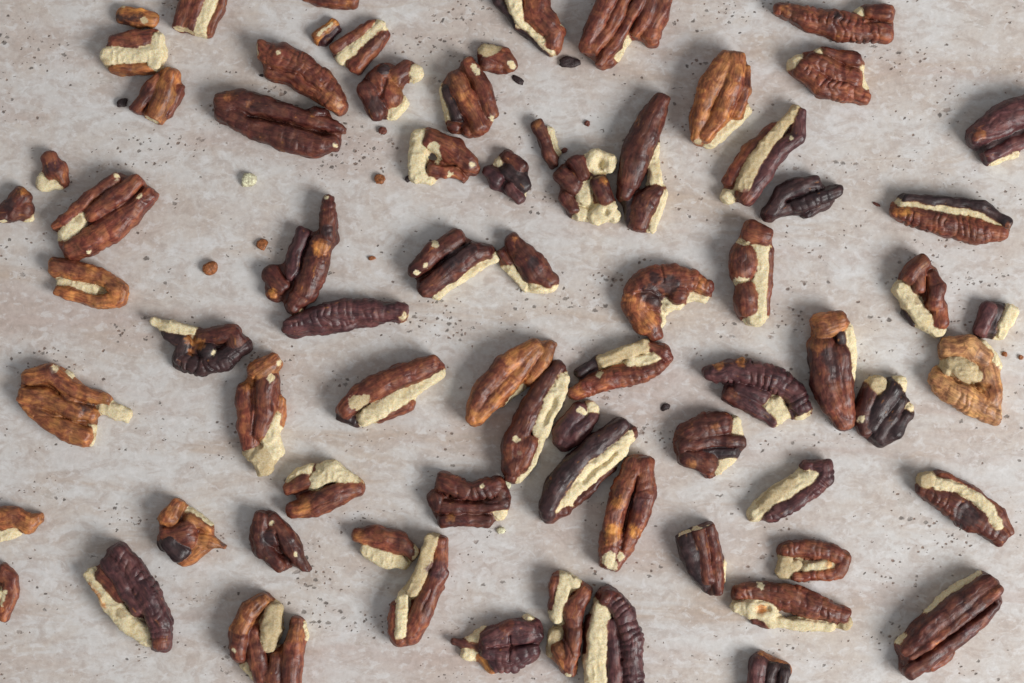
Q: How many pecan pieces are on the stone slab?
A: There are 73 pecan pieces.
